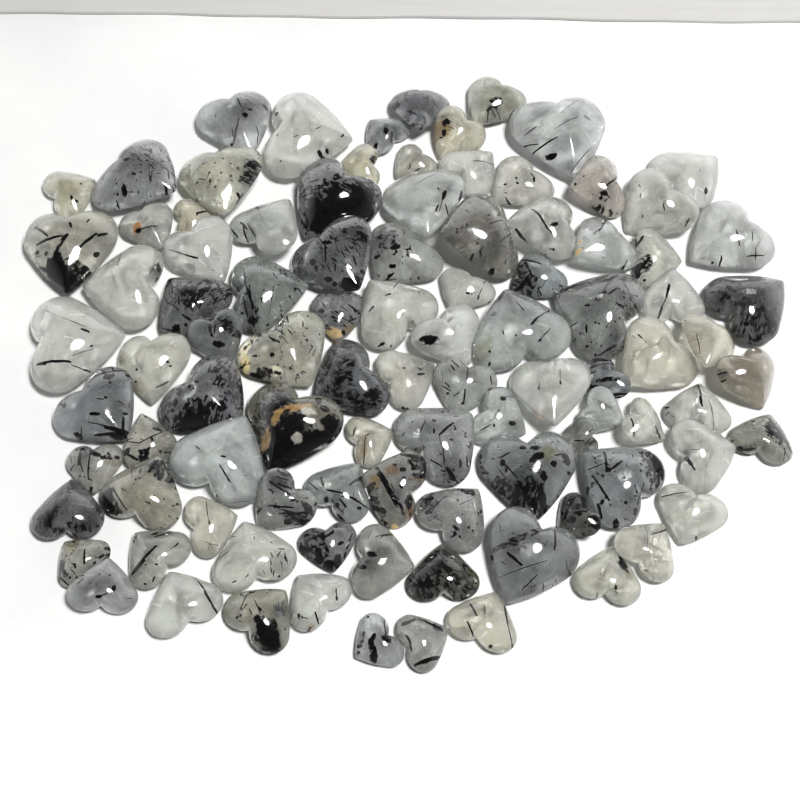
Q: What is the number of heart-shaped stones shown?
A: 97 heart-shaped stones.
